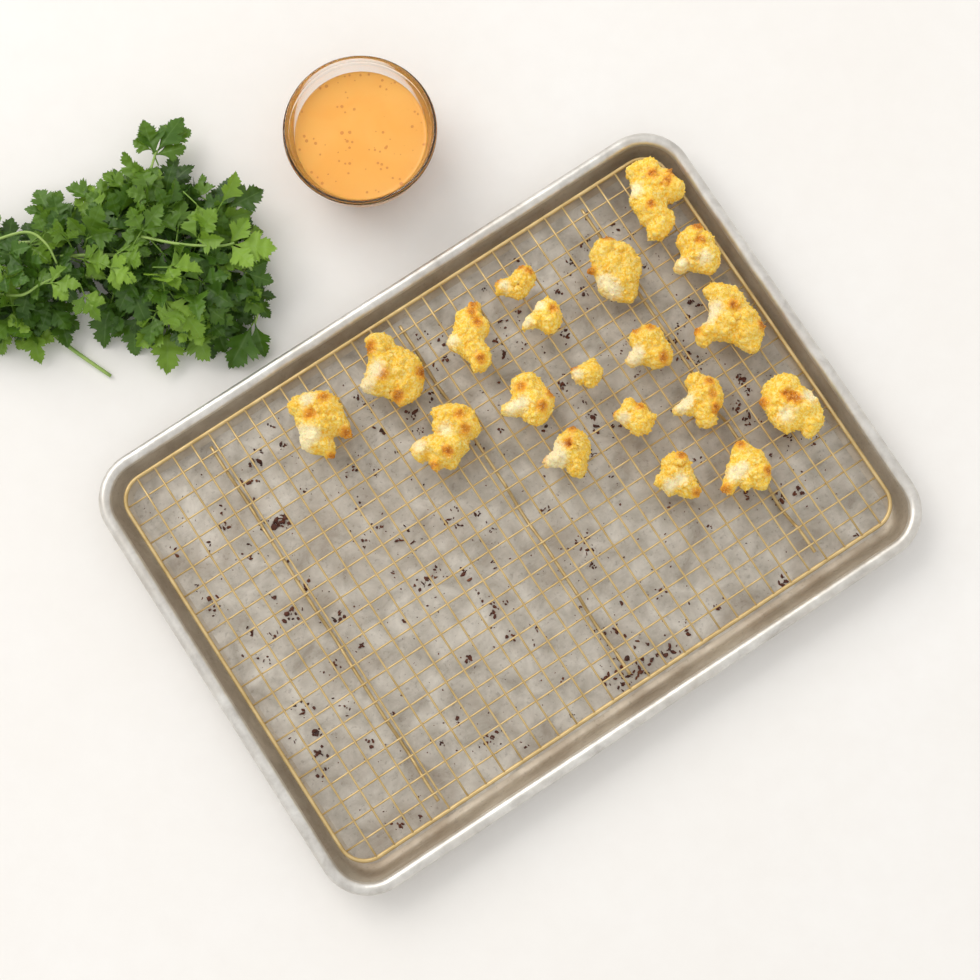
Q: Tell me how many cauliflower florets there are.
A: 19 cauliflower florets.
